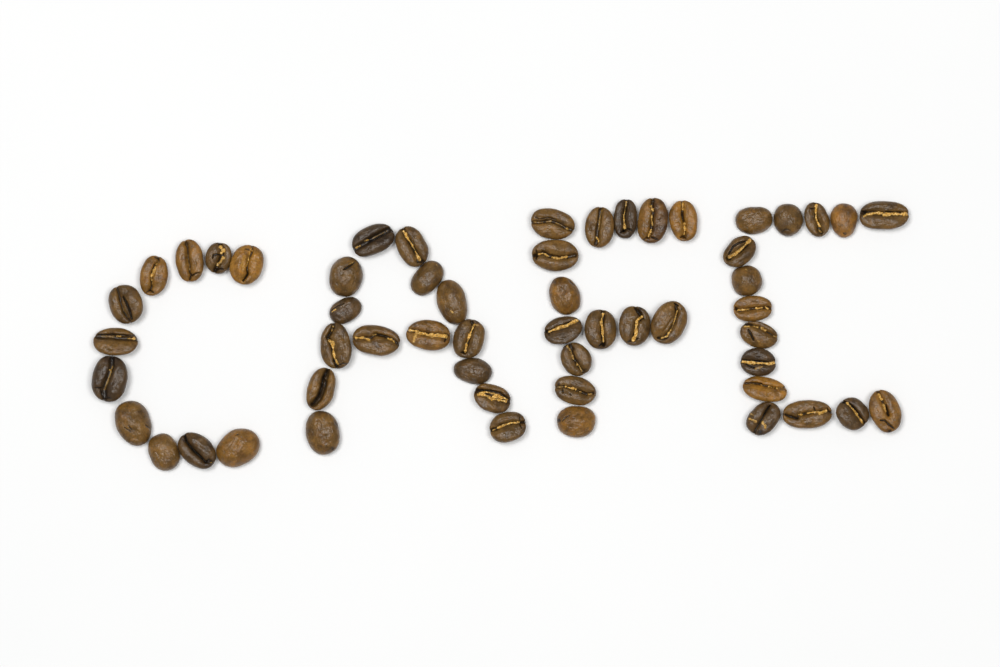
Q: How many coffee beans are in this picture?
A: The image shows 55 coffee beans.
